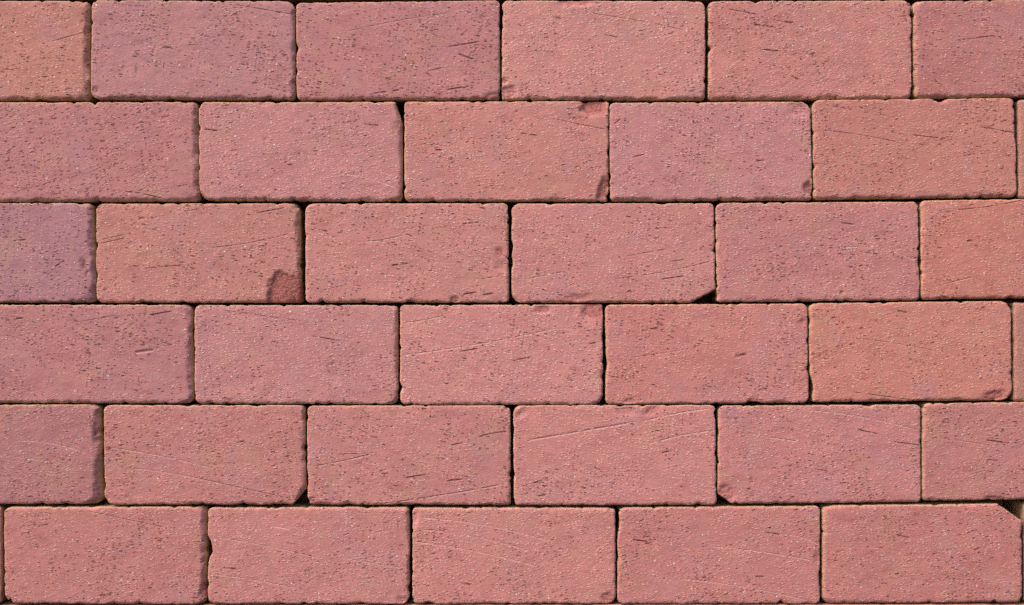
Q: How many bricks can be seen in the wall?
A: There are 33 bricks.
